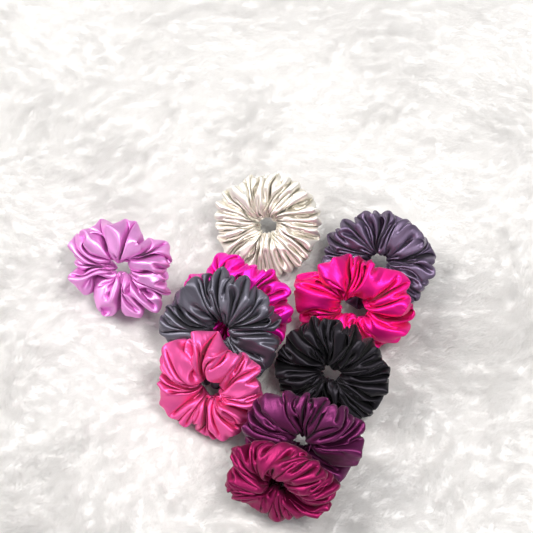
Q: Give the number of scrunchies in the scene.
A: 10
